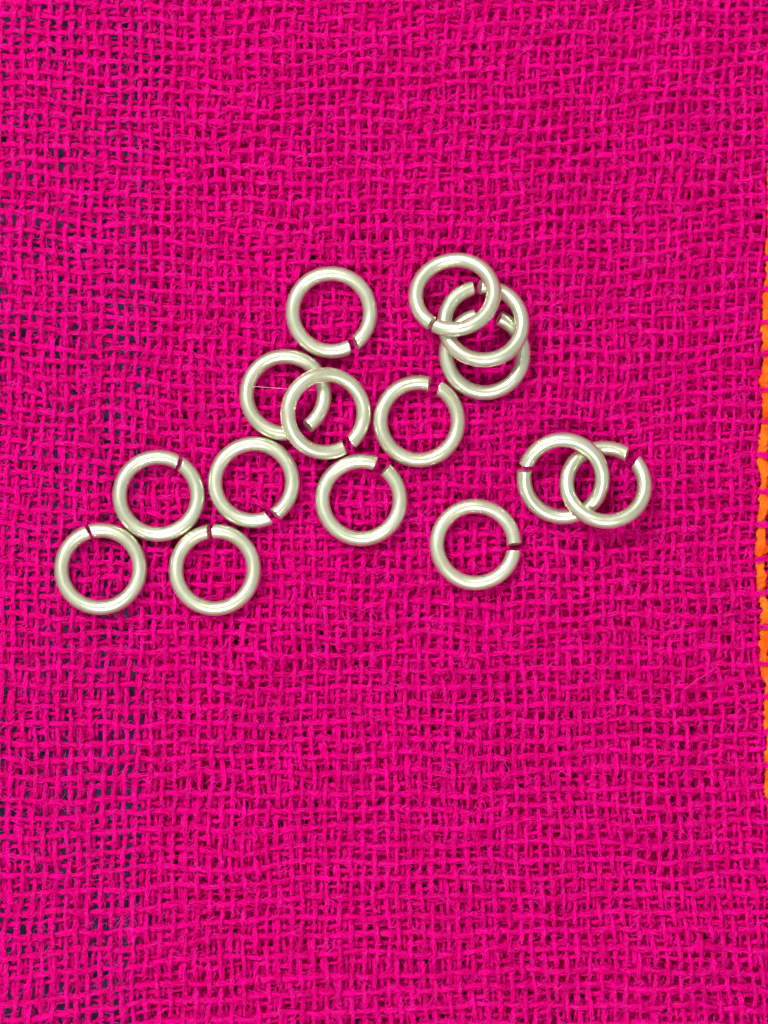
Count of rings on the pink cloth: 15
